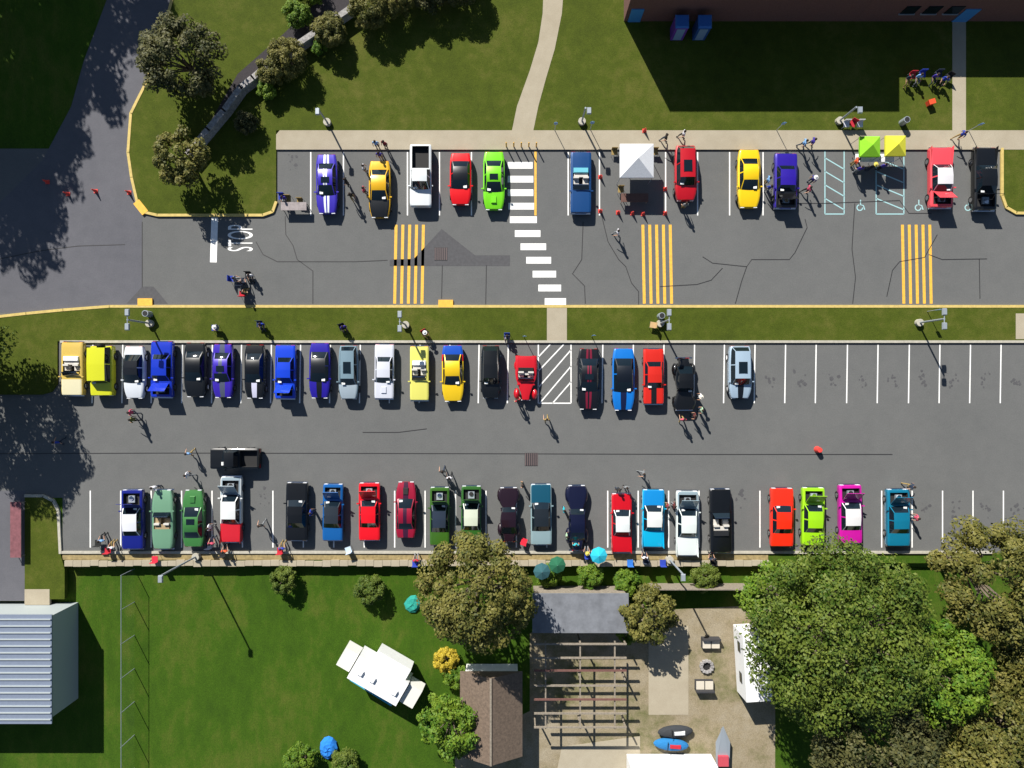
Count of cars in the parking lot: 53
